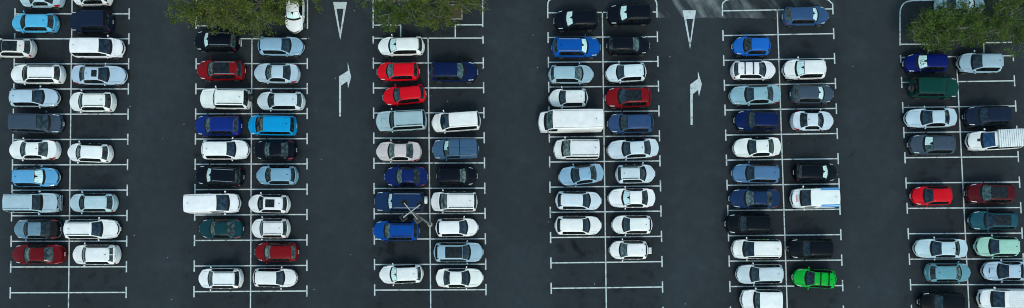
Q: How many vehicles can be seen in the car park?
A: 112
